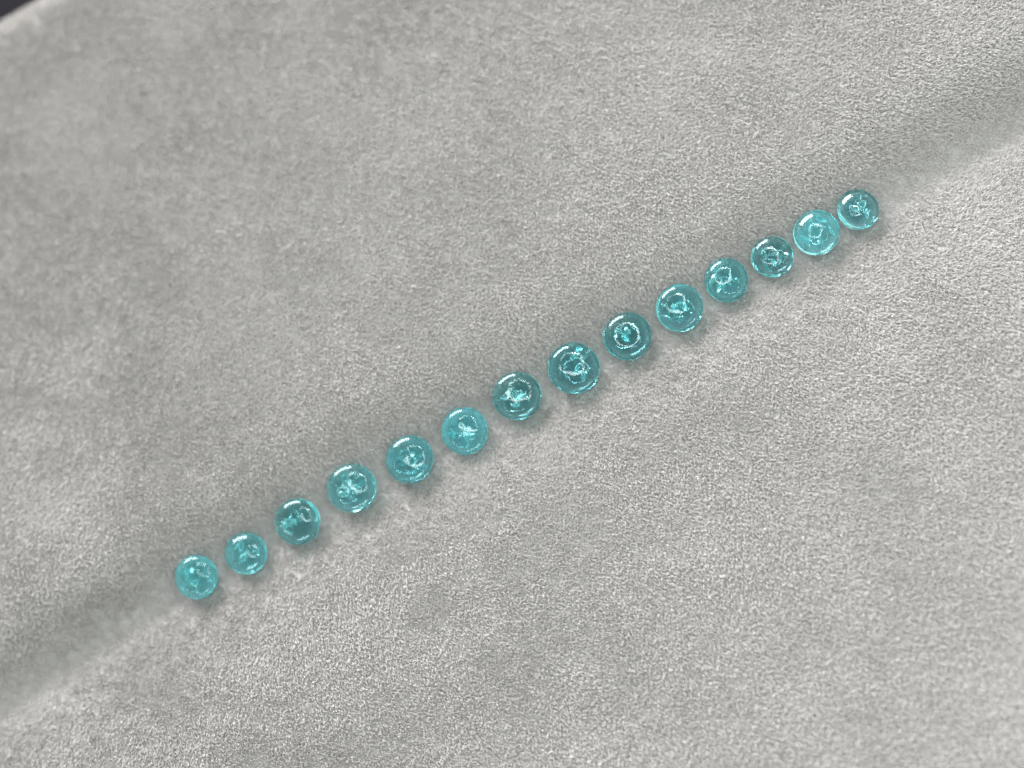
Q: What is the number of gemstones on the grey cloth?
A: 14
